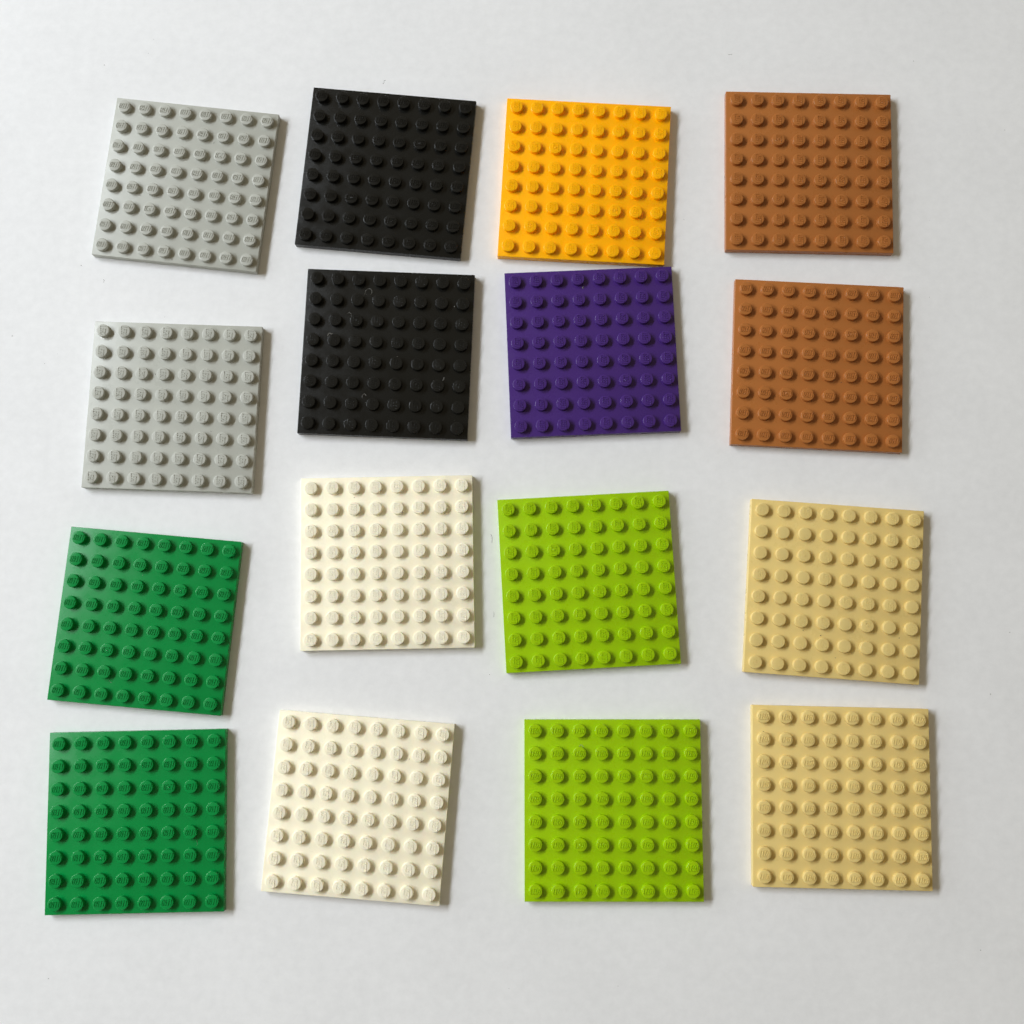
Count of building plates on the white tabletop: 16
